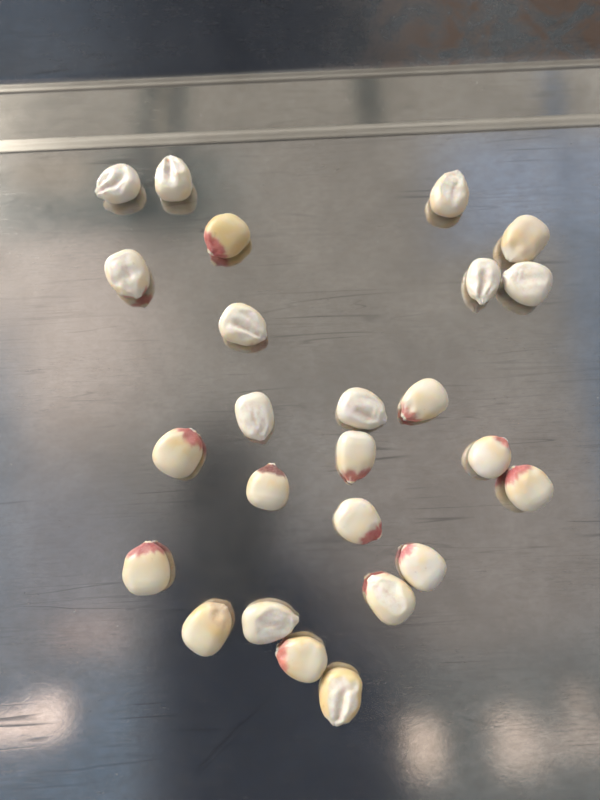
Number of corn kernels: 25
